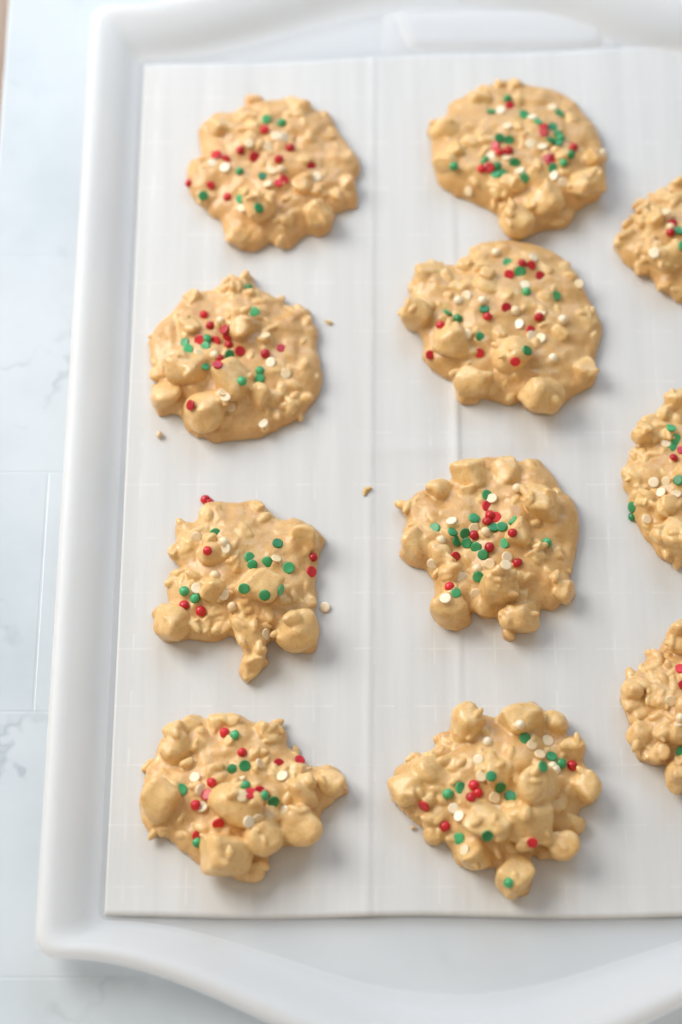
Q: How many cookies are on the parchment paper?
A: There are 11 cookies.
